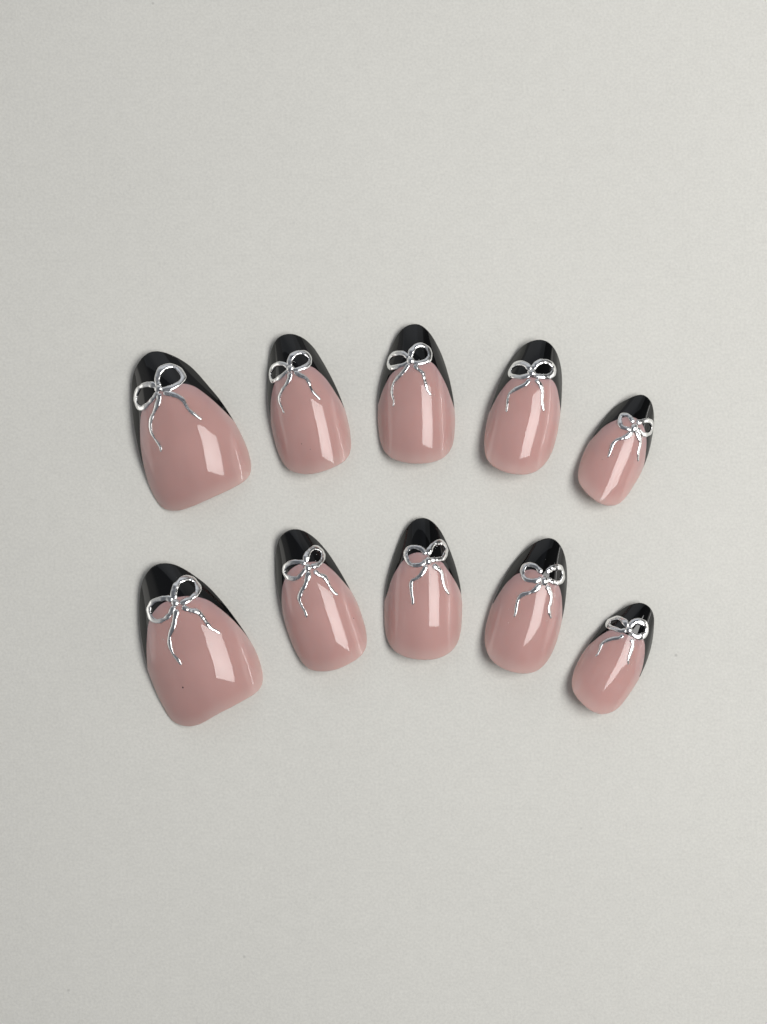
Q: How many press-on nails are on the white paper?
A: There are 10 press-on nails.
